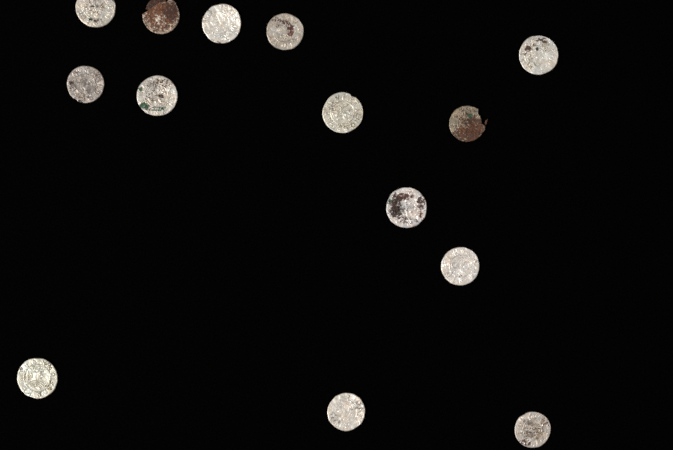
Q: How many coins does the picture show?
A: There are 14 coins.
